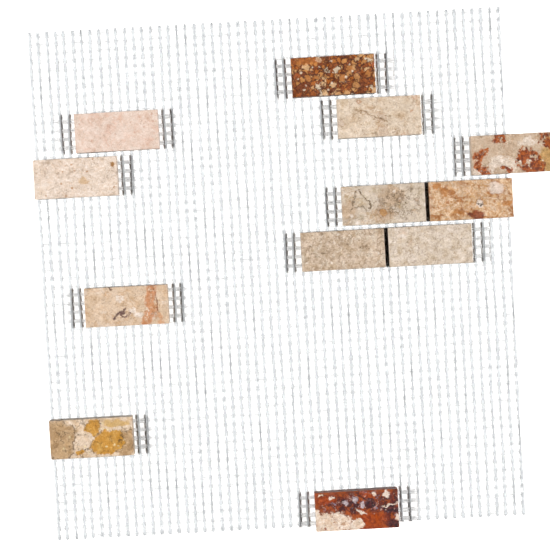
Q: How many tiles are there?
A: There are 12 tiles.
